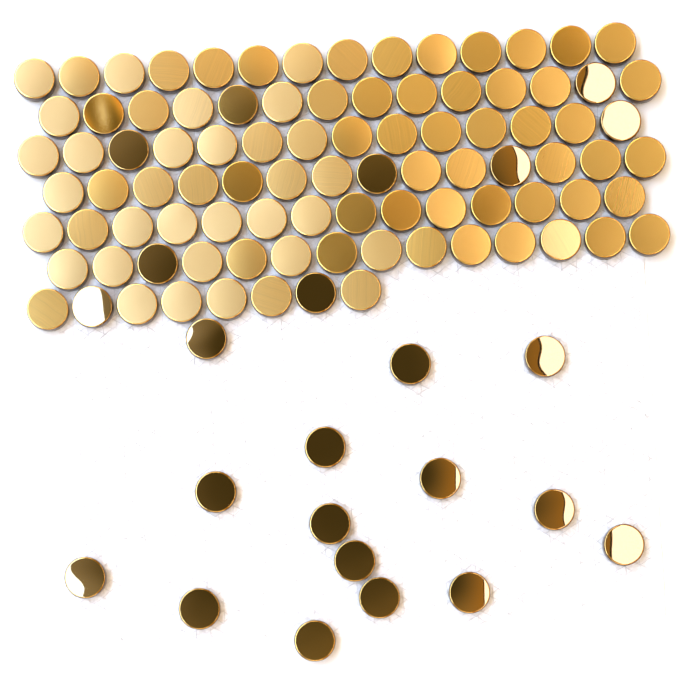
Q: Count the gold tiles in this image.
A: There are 83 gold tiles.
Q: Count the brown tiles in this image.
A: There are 24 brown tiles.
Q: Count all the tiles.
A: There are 107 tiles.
